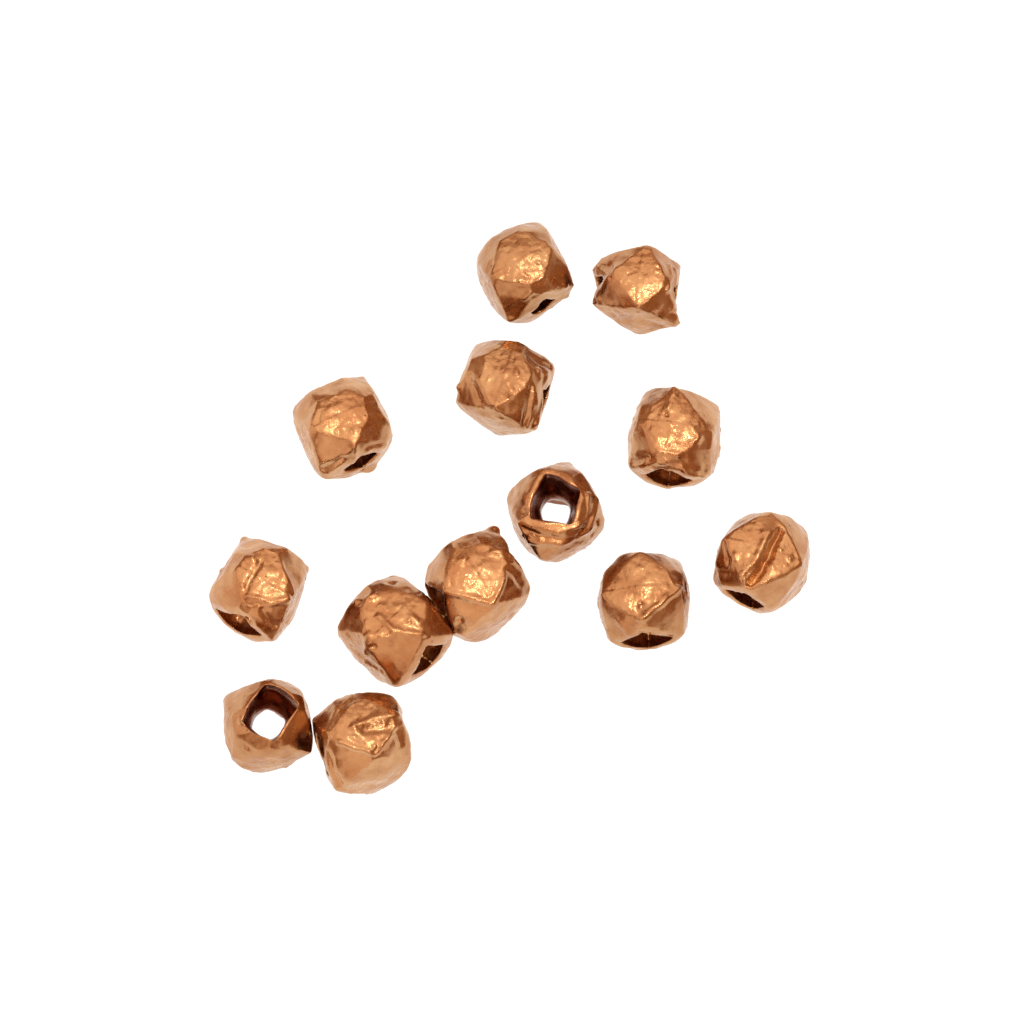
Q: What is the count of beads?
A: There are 13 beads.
